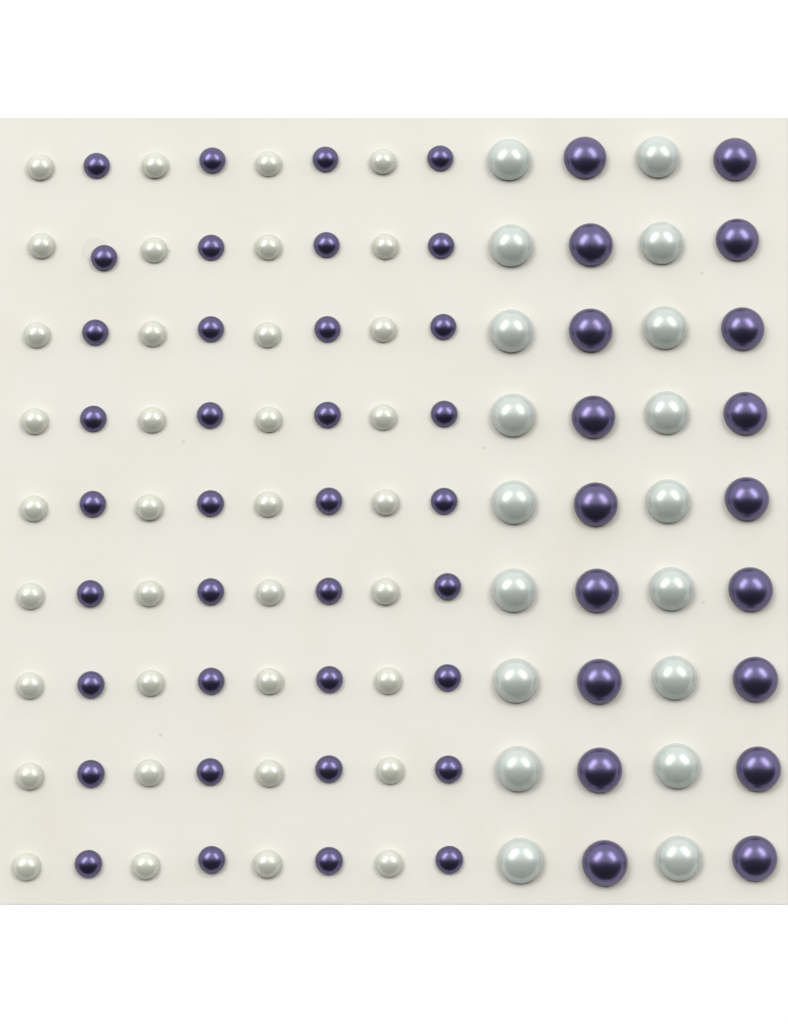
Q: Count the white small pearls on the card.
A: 36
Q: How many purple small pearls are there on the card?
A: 36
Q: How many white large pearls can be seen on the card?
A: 18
